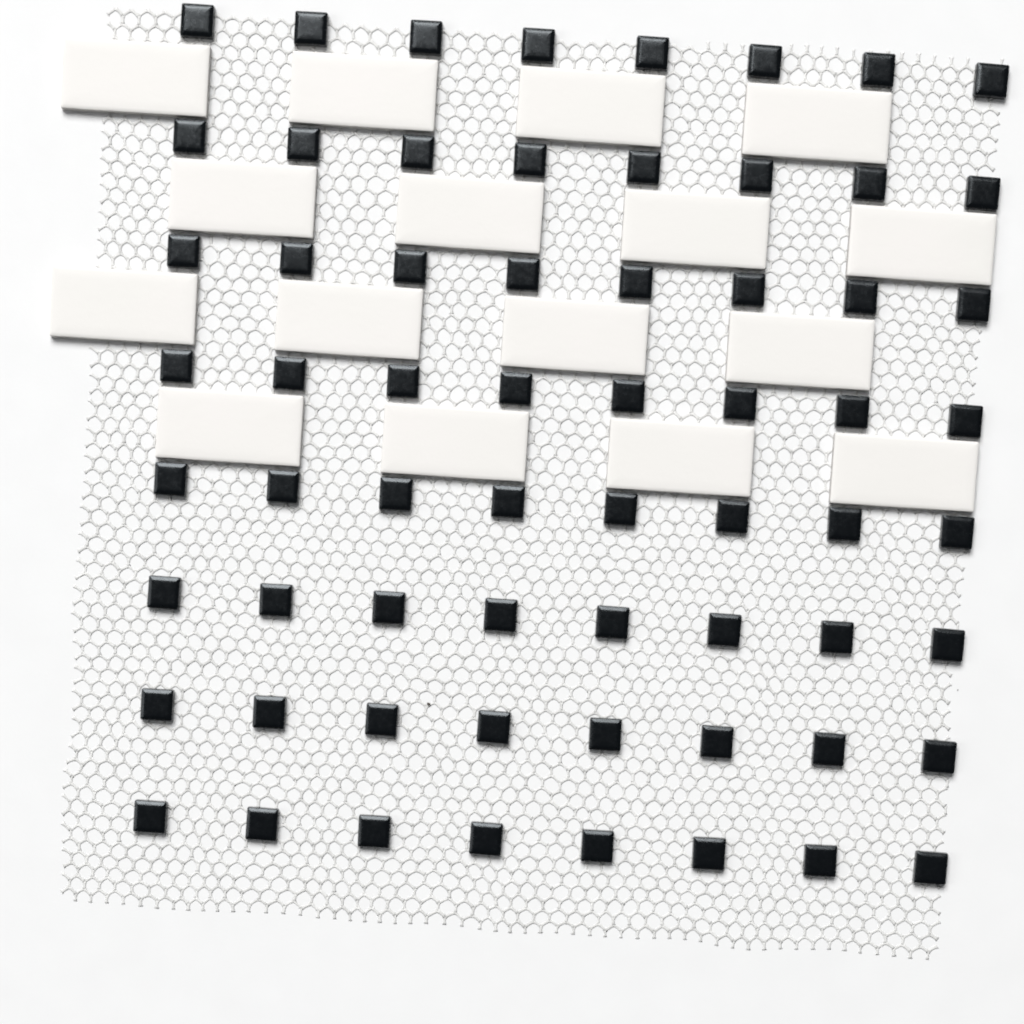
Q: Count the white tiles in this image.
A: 16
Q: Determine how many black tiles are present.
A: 64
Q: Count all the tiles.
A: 80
